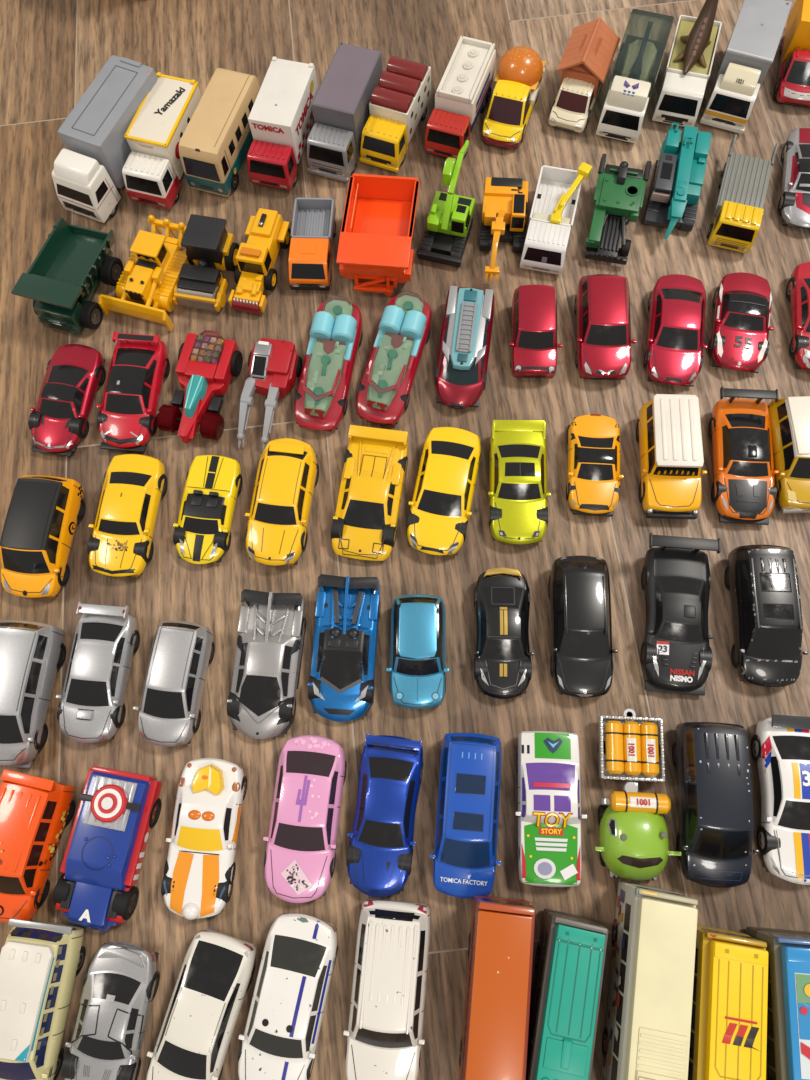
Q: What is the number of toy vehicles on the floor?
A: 79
